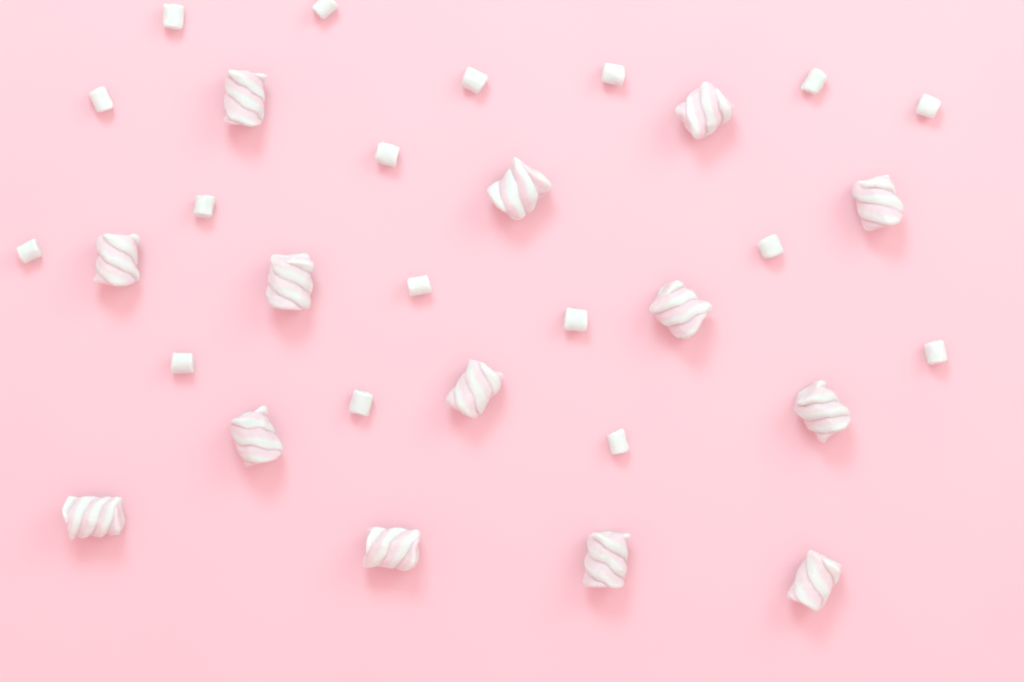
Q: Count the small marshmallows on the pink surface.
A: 17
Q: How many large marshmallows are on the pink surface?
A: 14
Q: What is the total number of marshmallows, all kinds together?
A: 31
